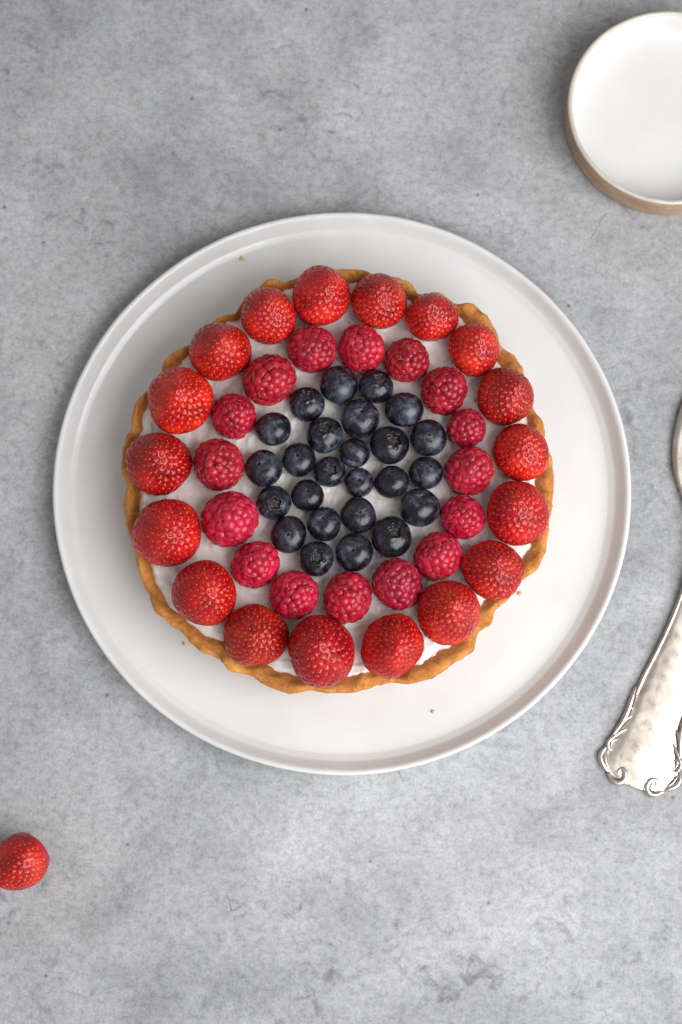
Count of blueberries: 25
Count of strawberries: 19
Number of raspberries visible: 16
